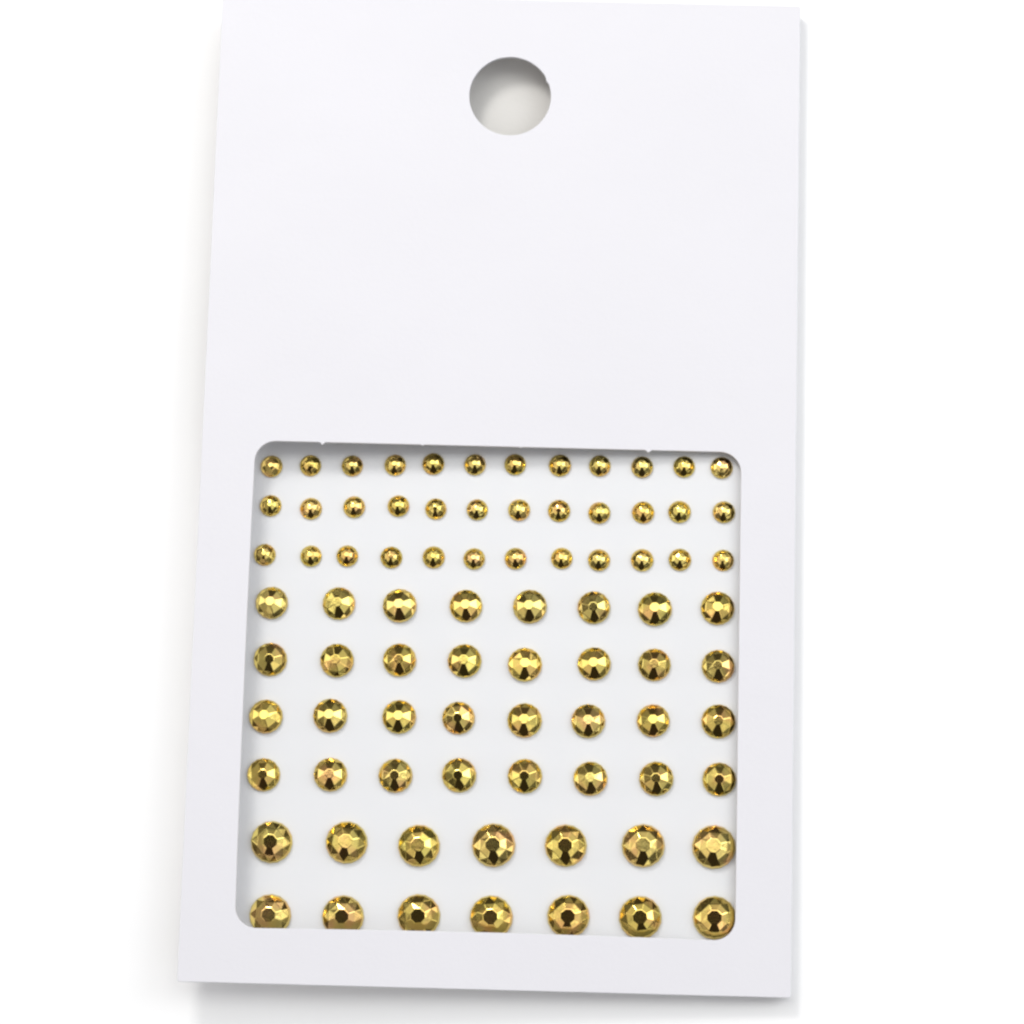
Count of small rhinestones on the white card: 36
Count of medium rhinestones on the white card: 32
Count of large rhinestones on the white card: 14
